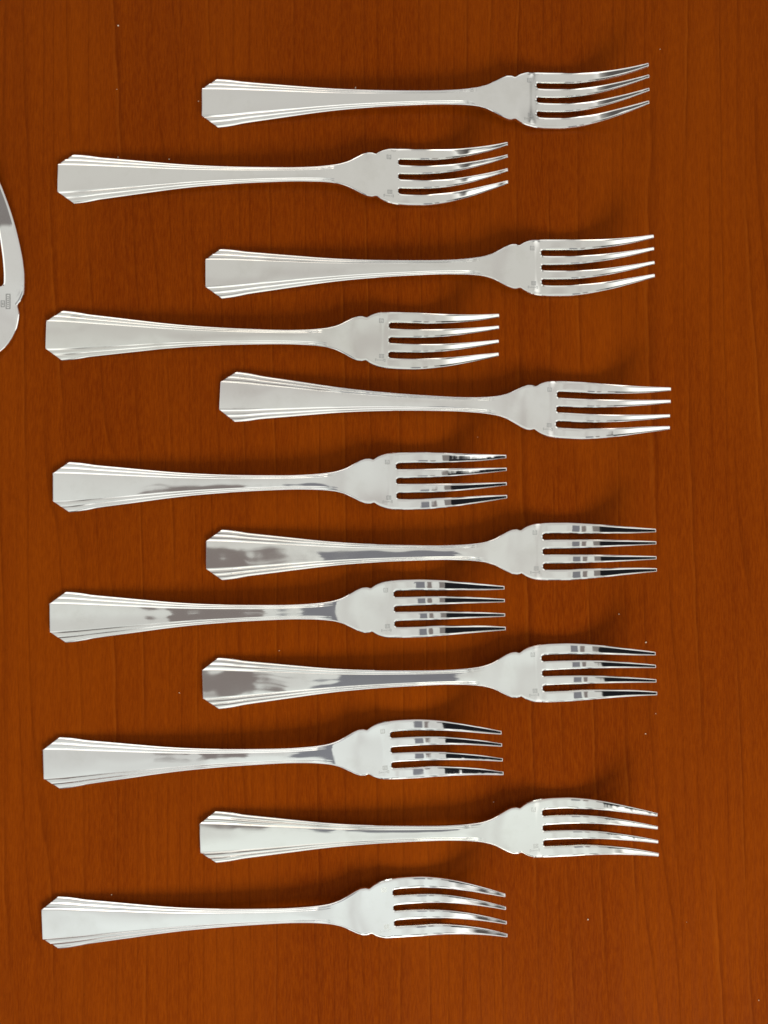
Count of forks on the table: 12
